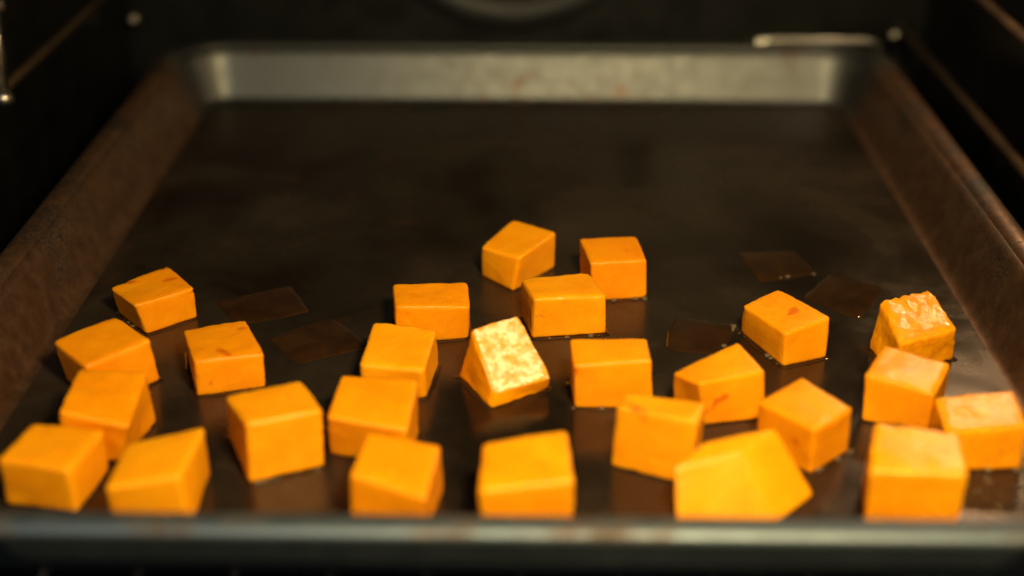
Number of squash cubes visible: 26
